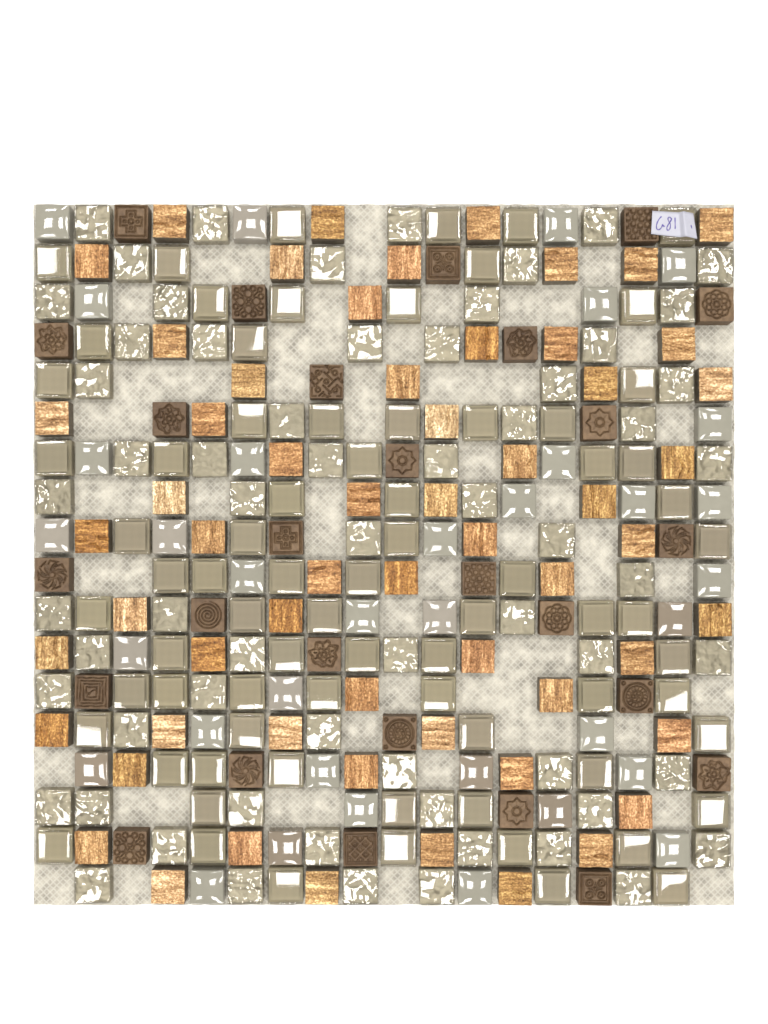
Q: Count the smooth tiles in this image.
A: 110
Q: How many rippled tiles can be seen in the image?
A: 64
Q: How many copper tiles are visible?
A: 60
